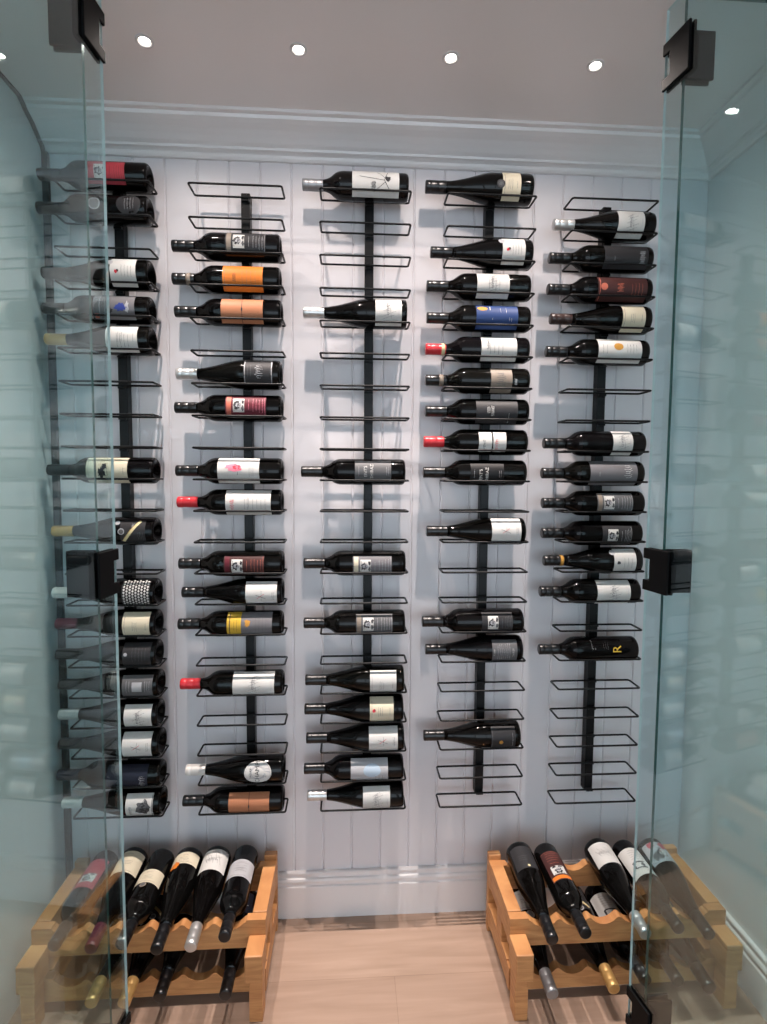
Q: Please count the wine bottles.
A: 83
